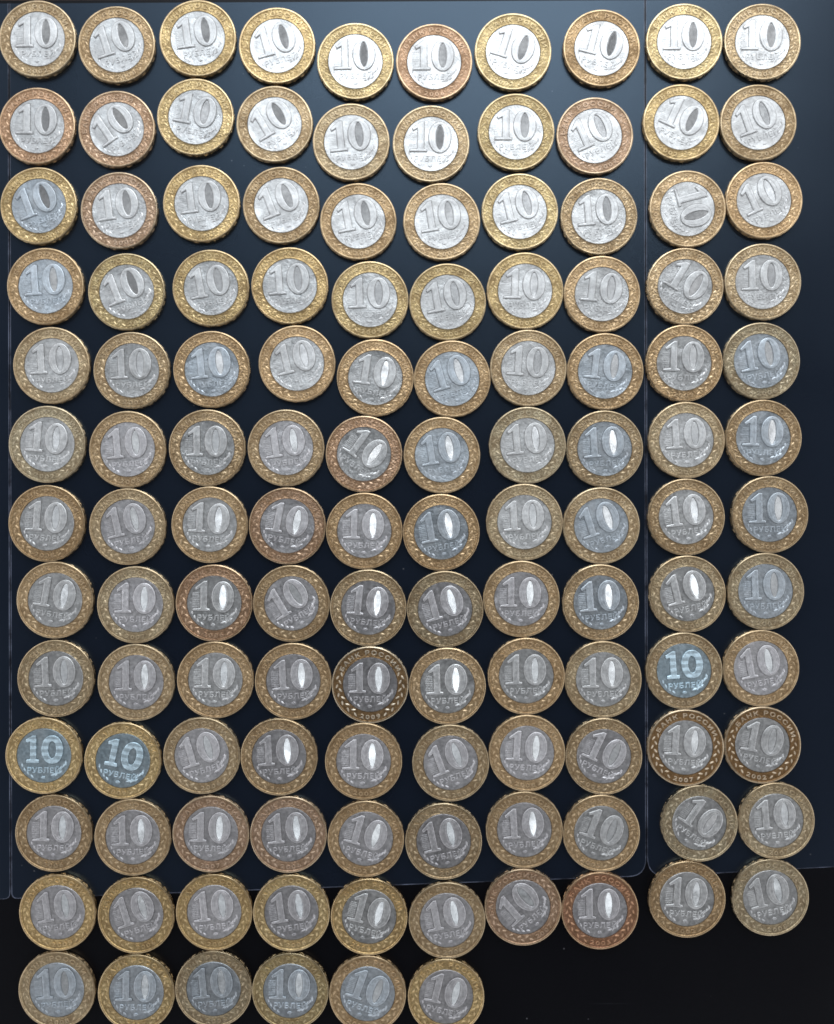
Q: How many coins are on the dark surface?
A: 126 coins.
